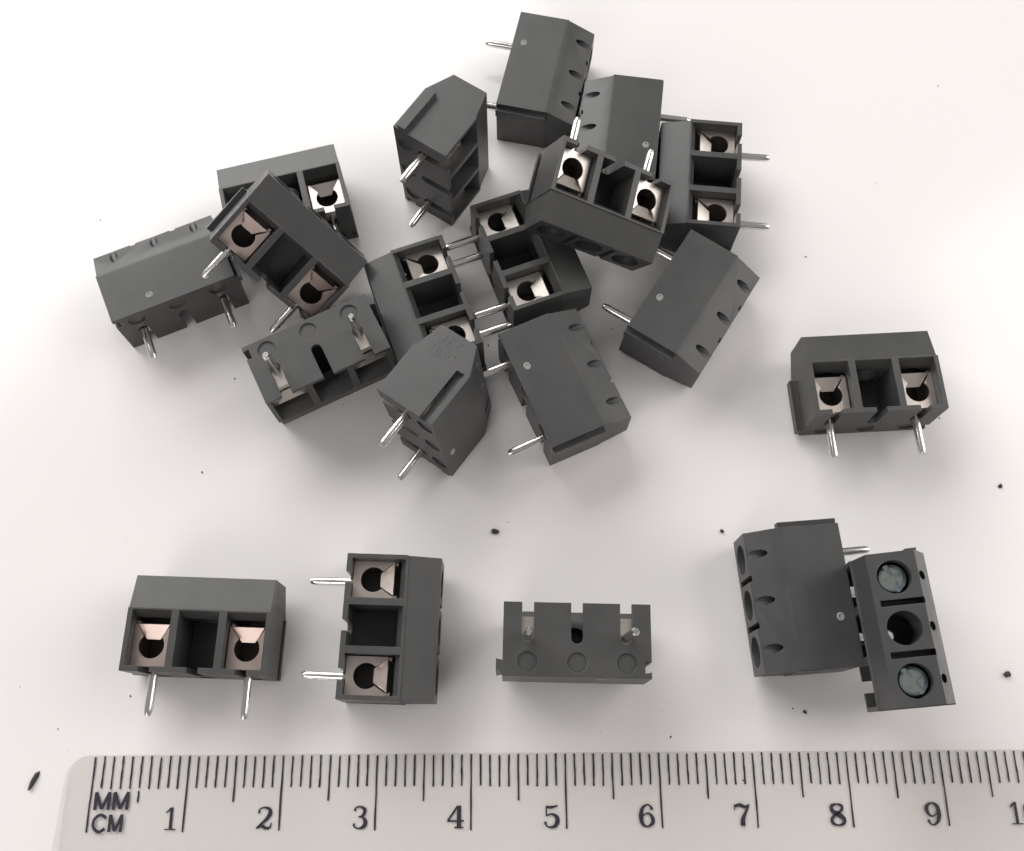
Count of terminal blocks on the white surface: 20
